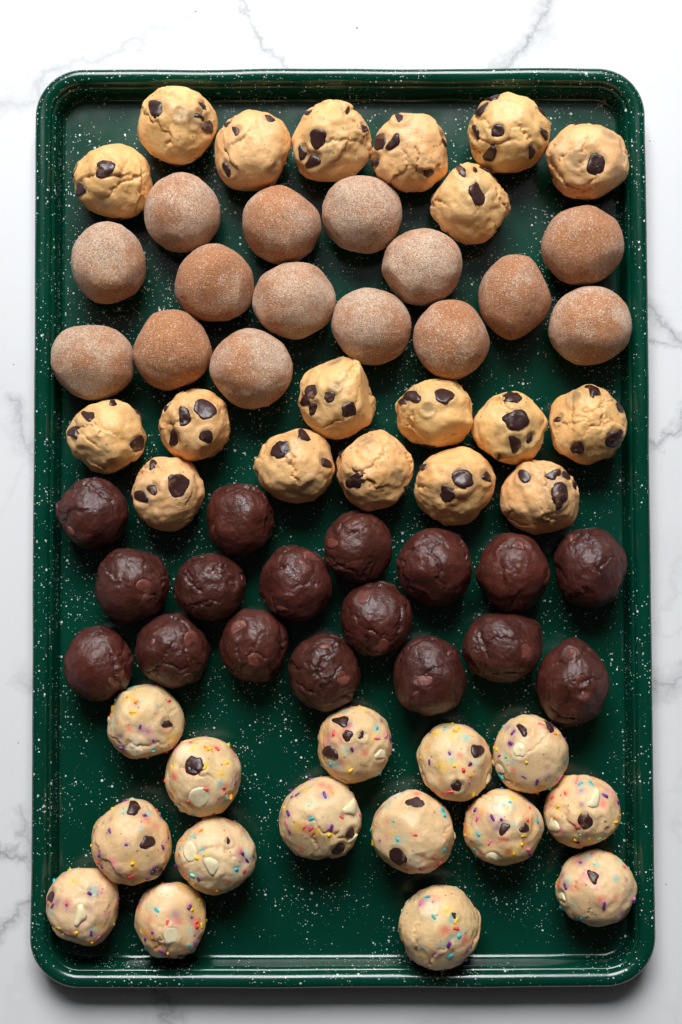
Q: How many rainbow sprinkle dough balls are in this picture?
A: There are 15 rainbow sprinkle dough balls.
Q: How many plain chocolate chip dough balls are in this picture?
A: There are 19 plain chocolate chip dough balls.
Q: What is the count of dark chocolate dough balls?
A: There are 17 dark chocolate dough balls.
